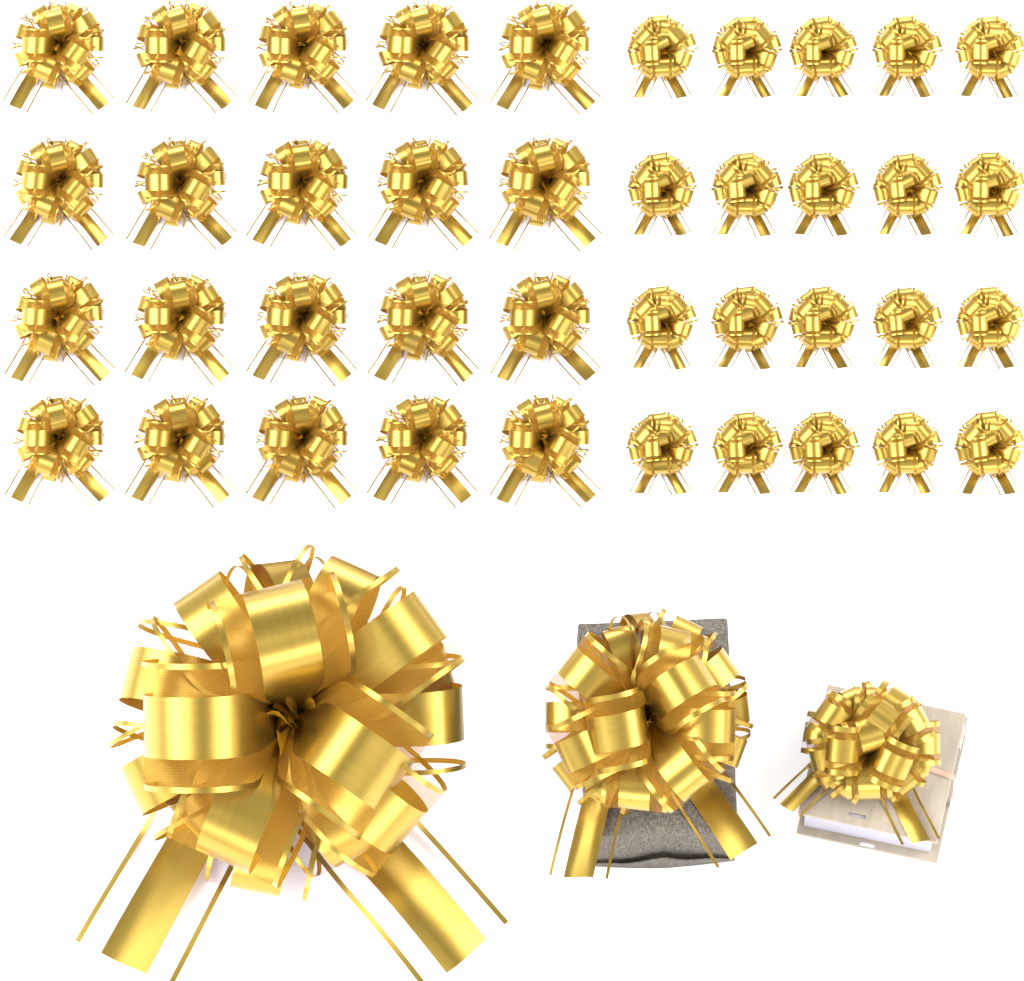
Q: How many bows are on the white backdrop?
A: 43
